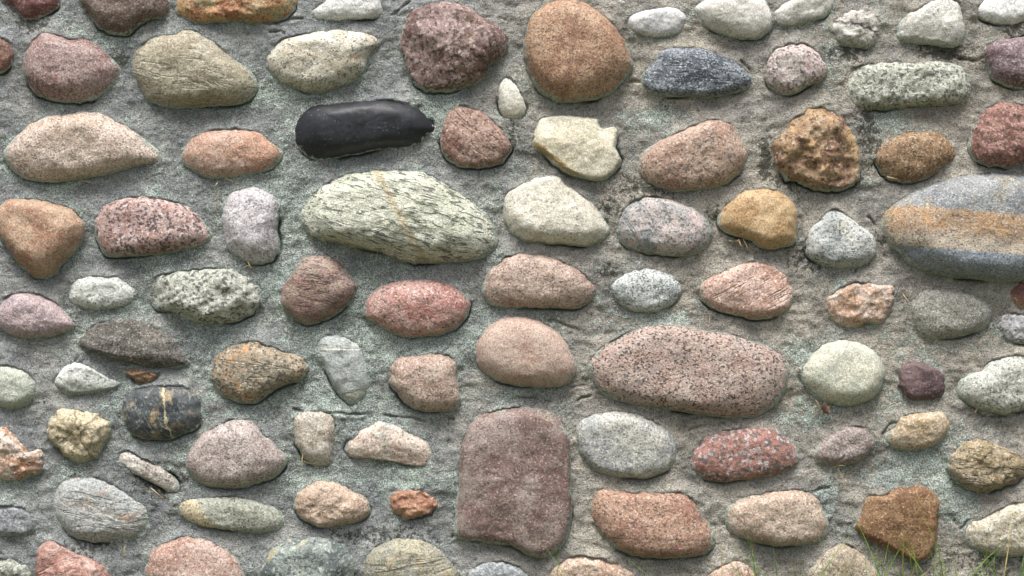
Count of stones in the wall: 94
